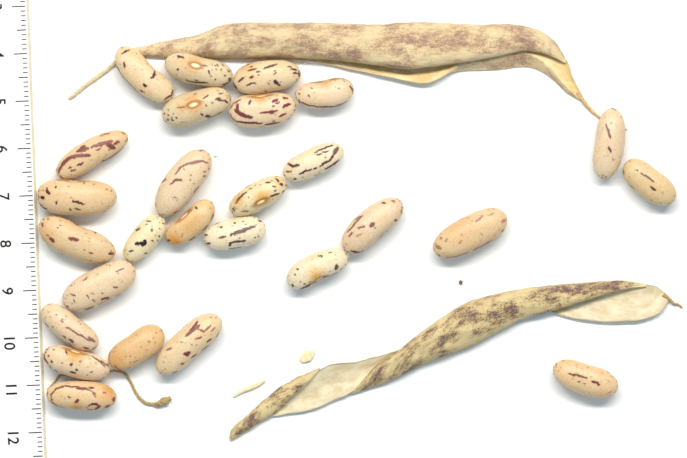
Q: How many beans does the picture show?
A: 27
